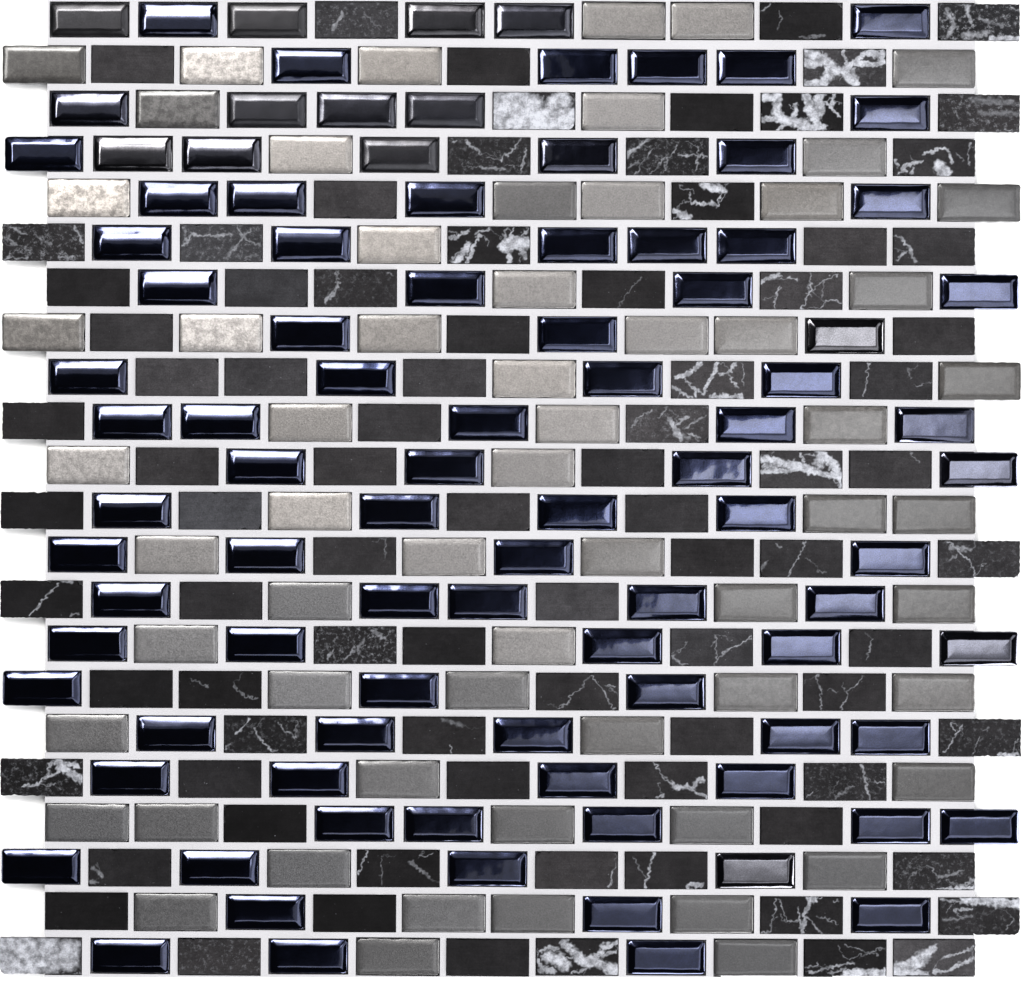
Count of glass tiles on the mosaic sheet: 95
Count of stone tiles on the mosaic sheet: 86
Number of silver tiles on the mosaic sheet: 61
